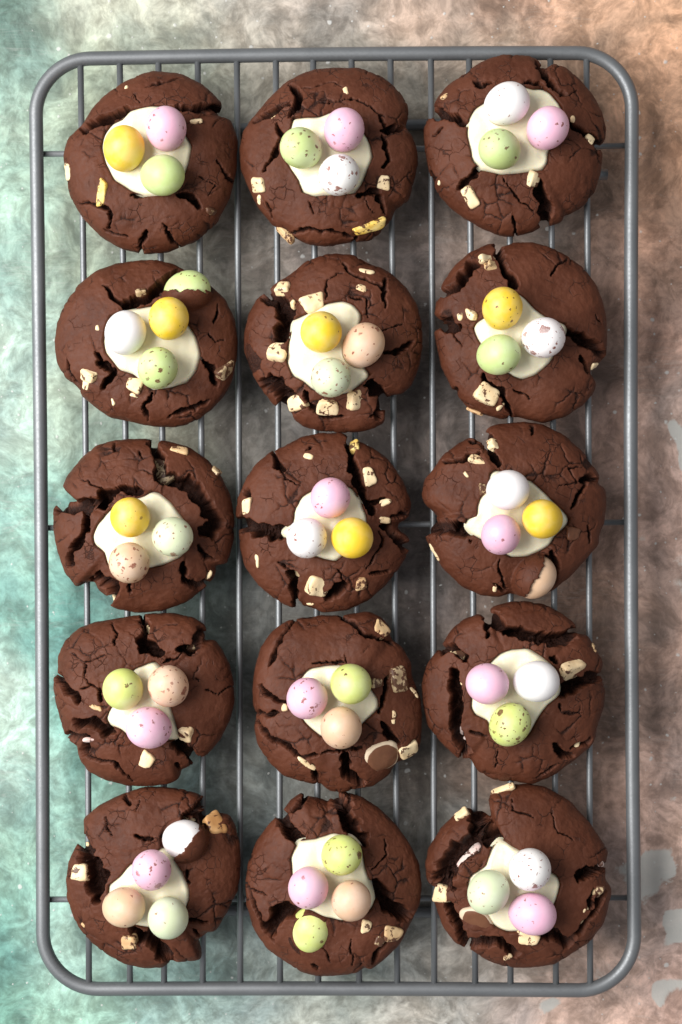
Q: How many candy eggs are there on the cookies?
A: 49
